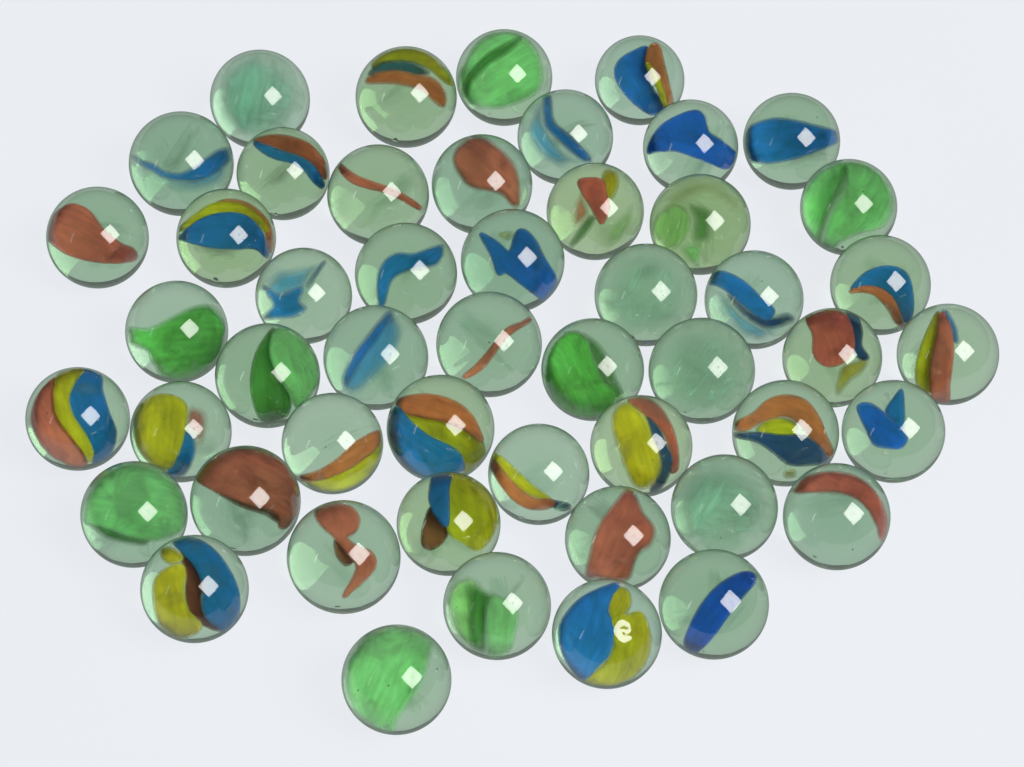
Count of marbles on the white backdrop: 50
